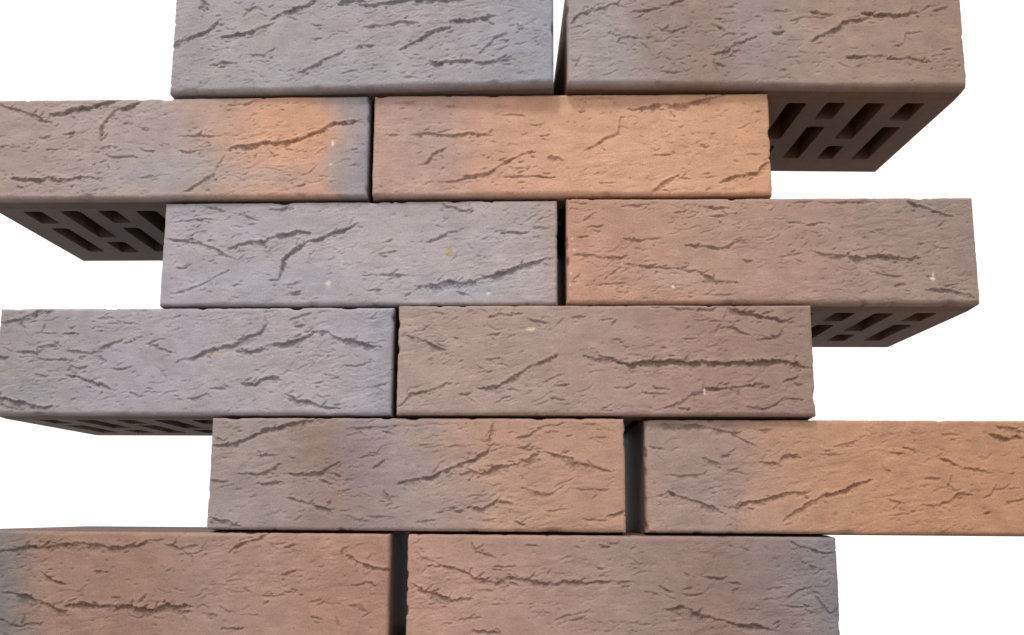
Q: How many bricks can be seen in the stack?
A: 12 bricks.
